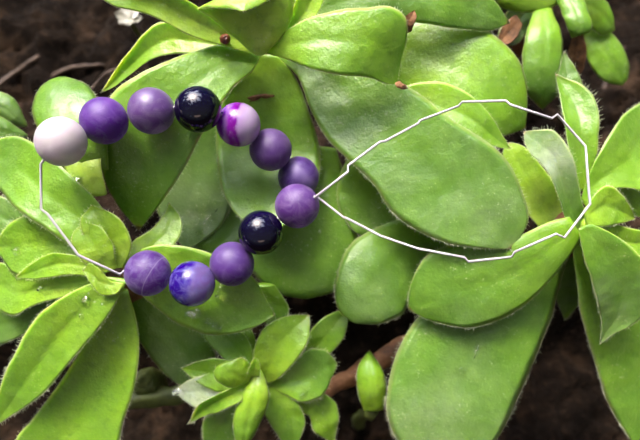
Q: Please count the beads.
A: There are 12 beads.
